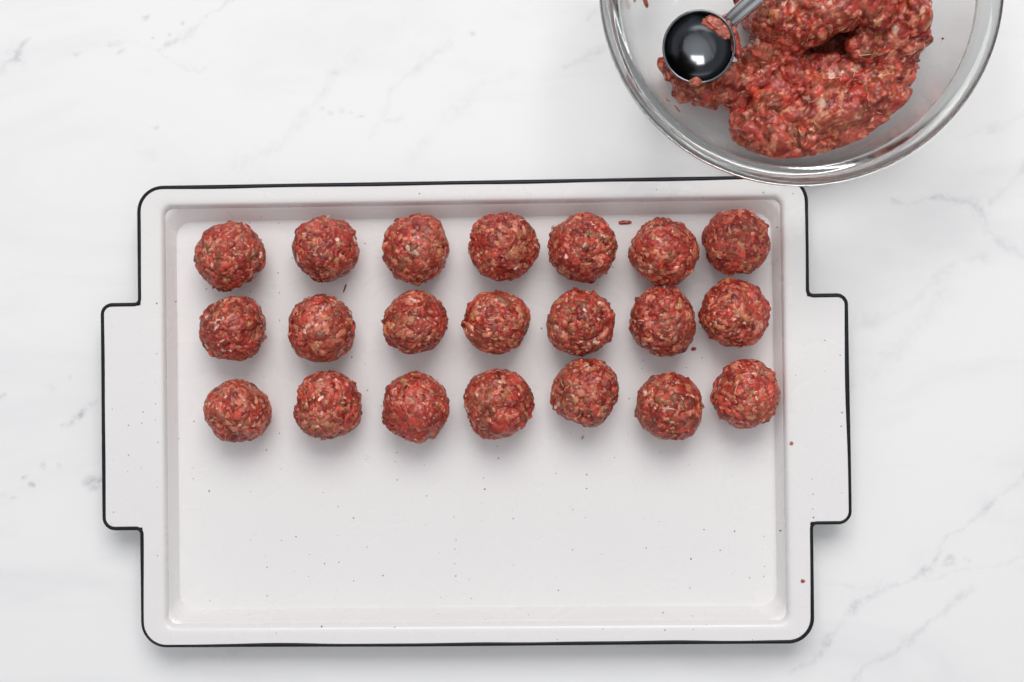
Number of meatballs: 21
